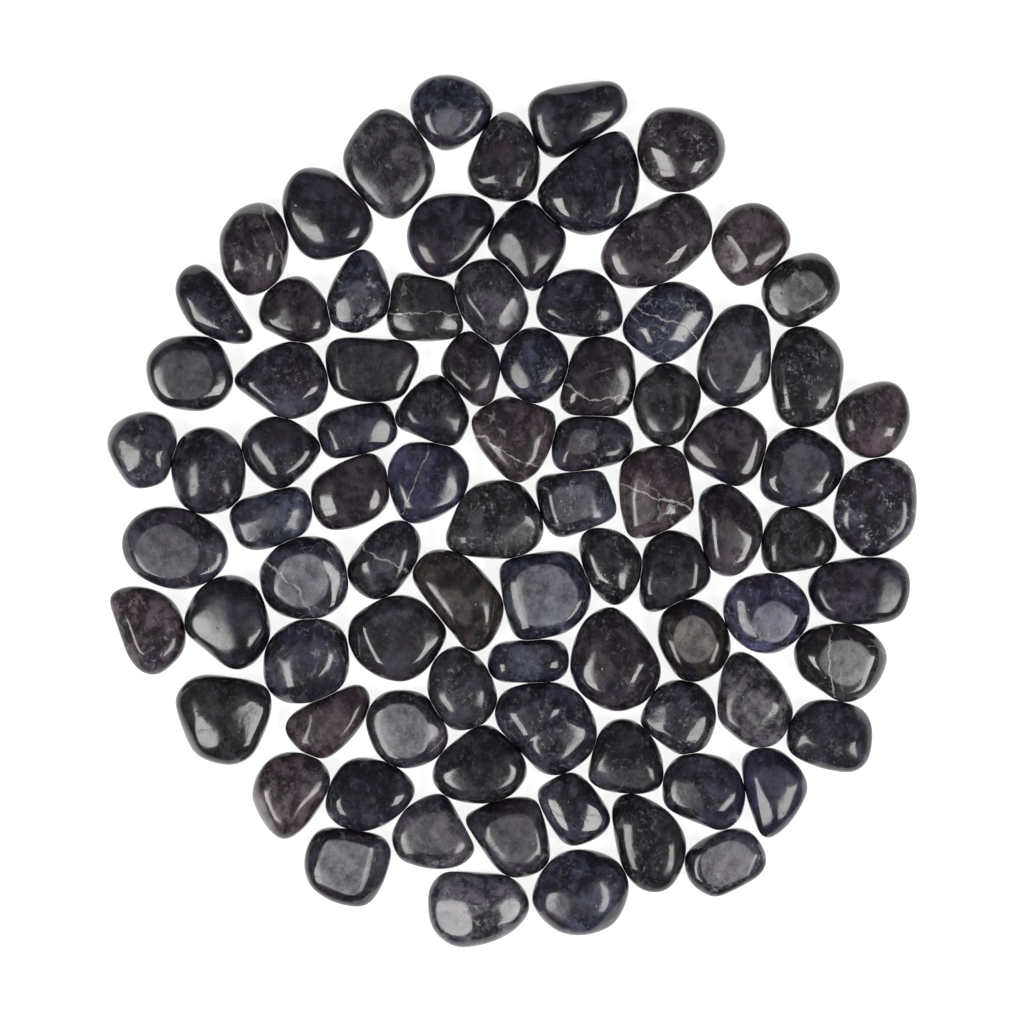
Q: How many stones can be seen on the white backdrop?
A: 87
